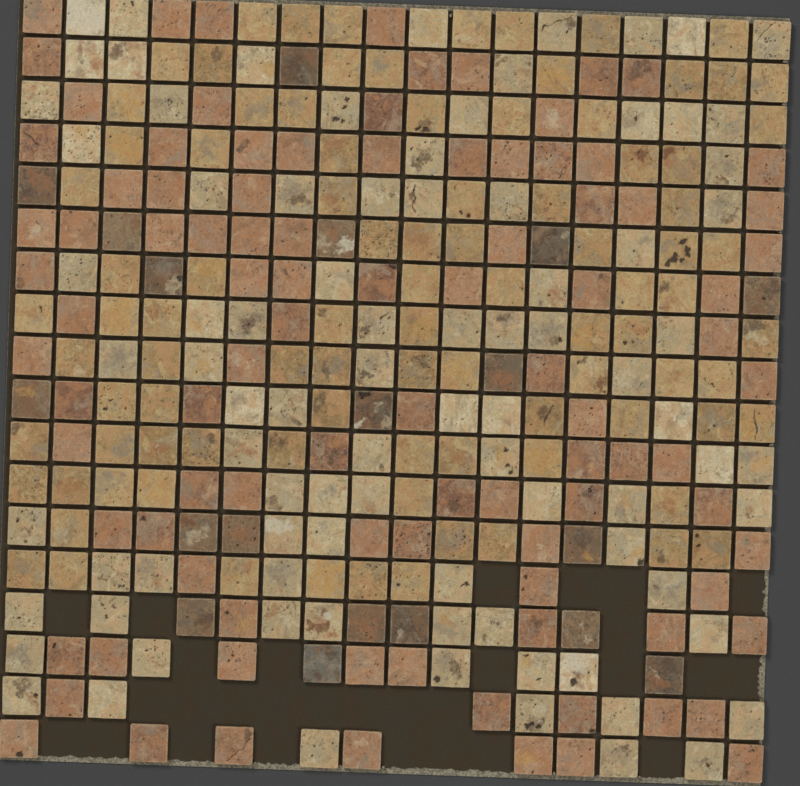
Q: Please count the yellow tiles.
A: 93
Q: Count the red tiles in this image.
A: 96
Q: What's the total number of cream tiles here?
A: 87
